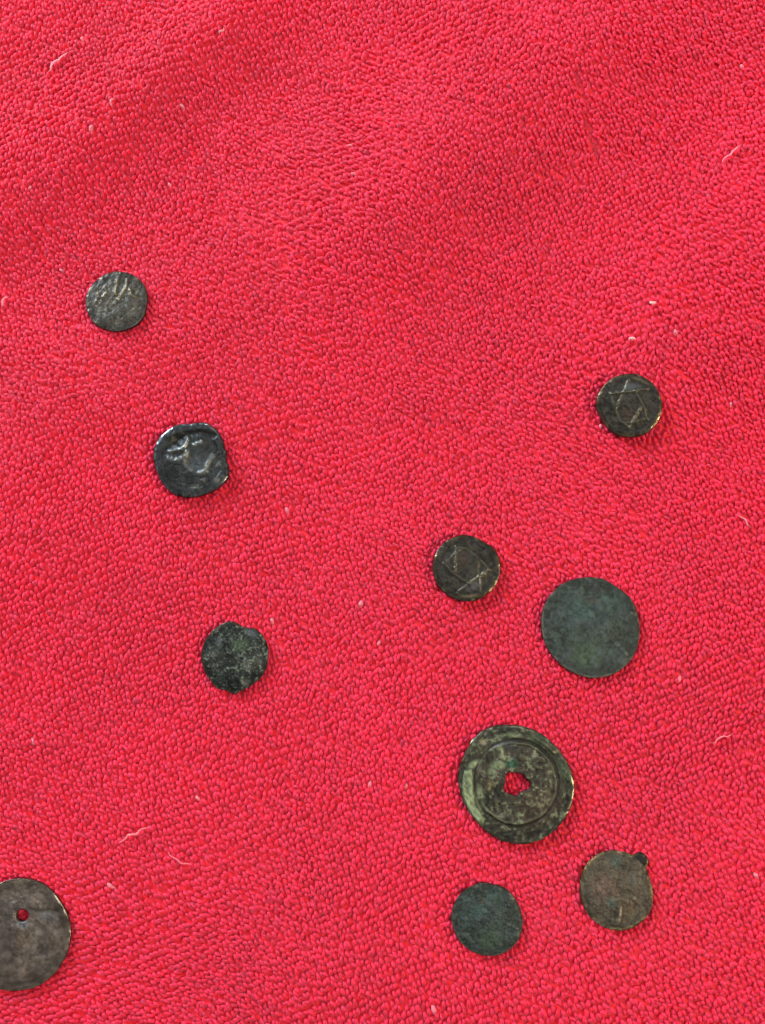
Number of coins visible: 10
